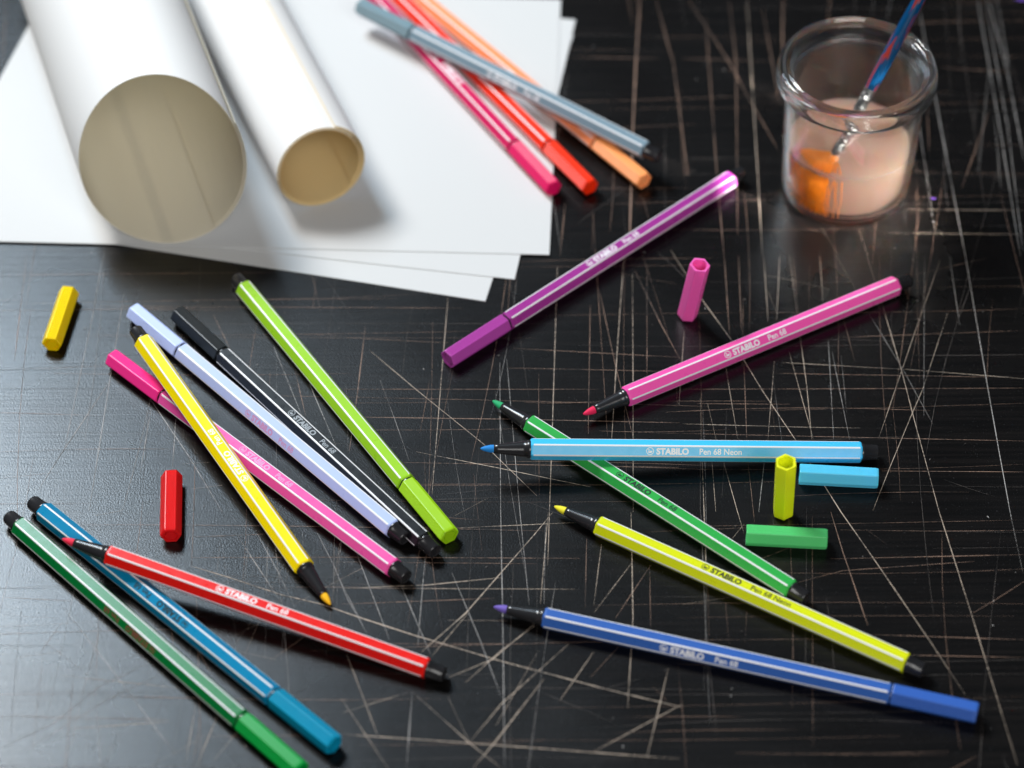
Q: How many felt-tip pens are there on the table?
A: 18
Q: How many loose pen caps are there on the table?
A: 6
